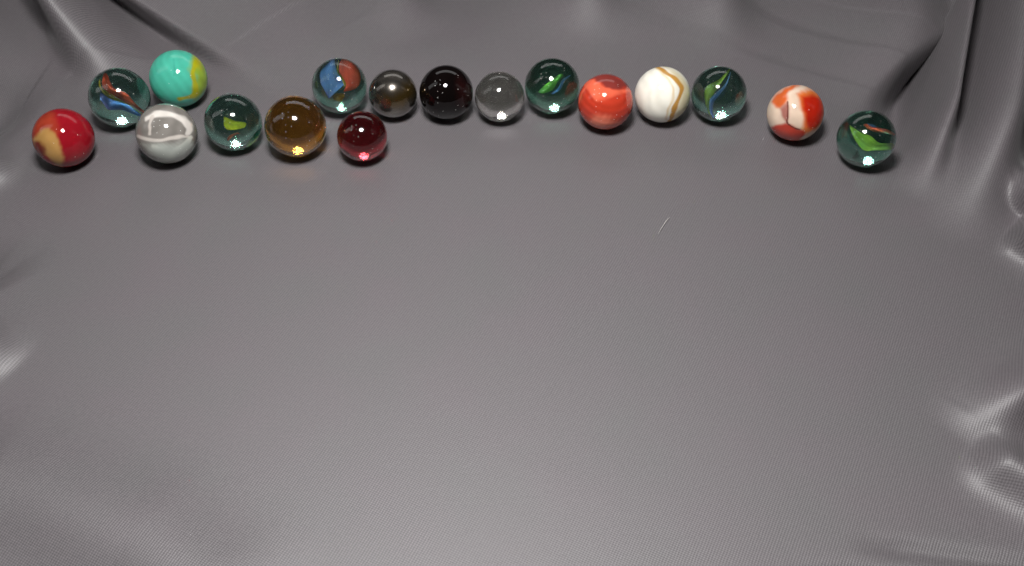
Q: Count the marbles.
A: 17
